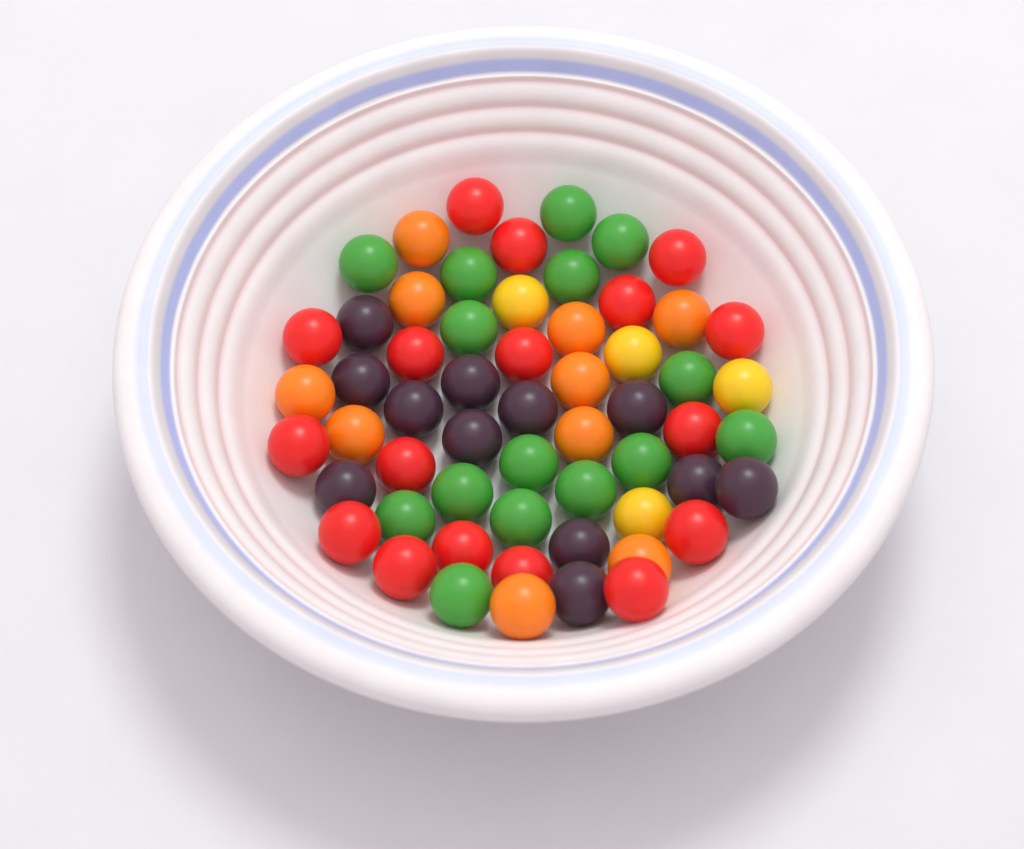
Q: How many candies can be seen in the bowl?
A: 58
